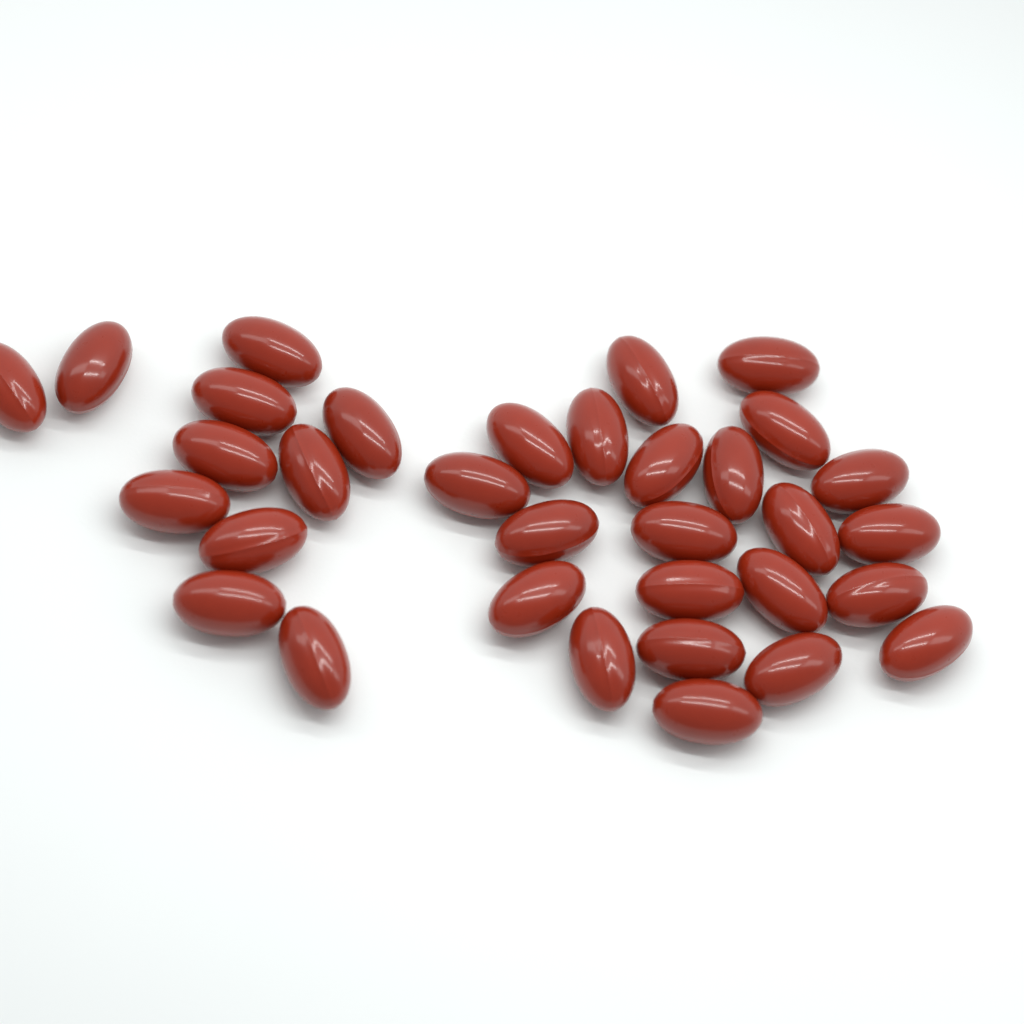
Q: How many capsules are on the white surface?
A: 33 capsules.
